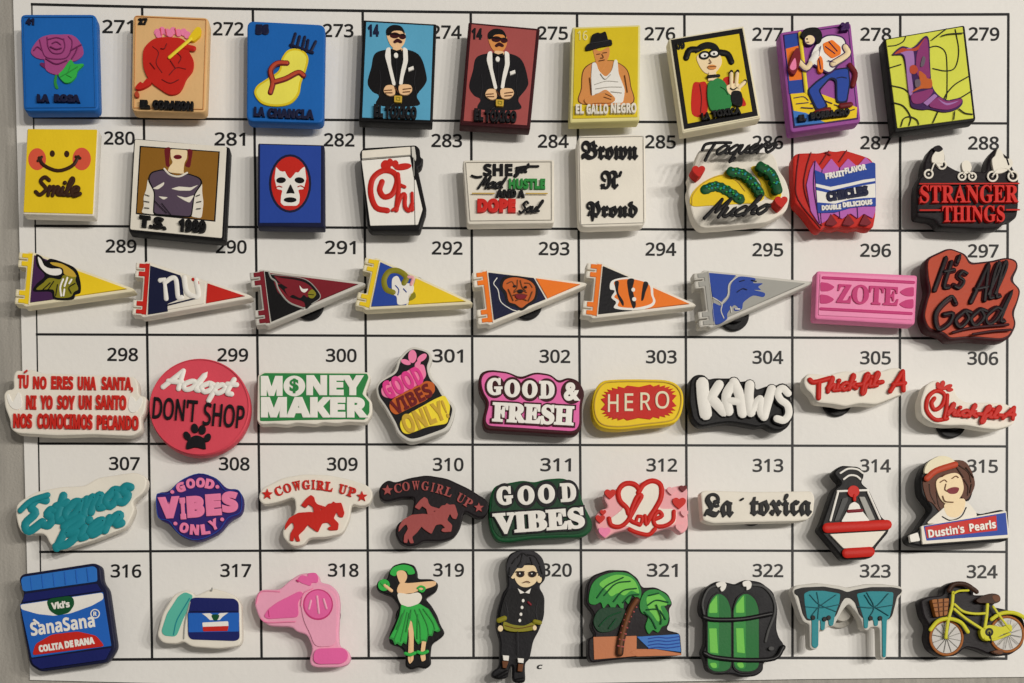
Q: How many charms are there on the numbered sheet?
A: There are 54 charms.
